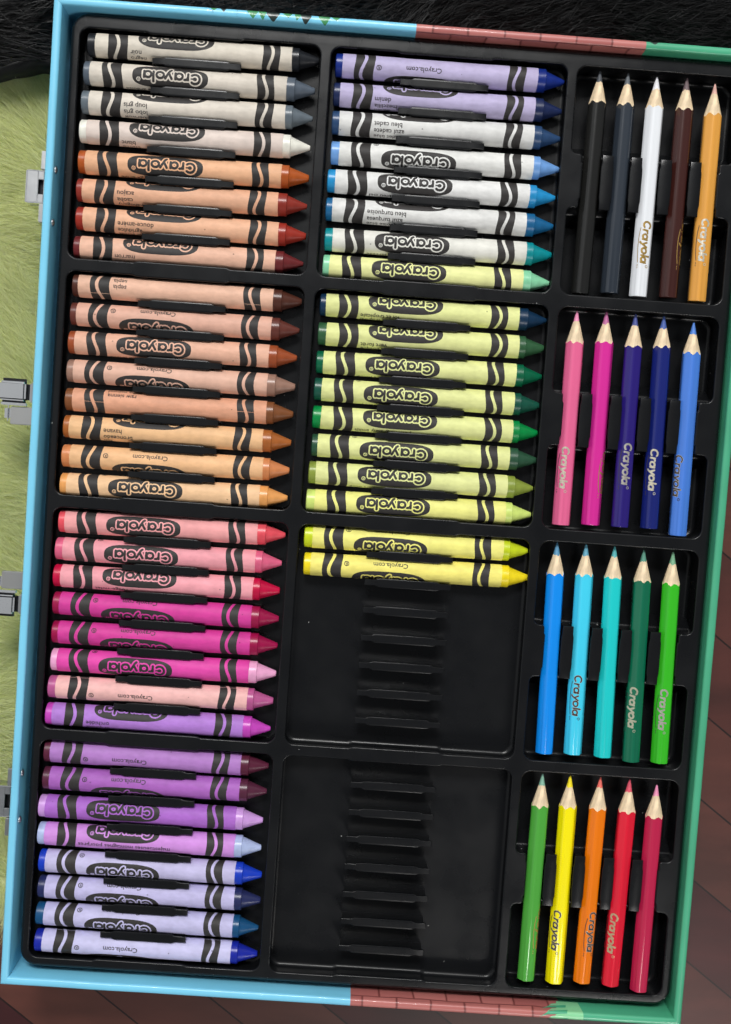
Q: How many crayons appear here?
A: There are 50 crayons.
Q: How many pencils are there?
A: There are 20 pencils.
